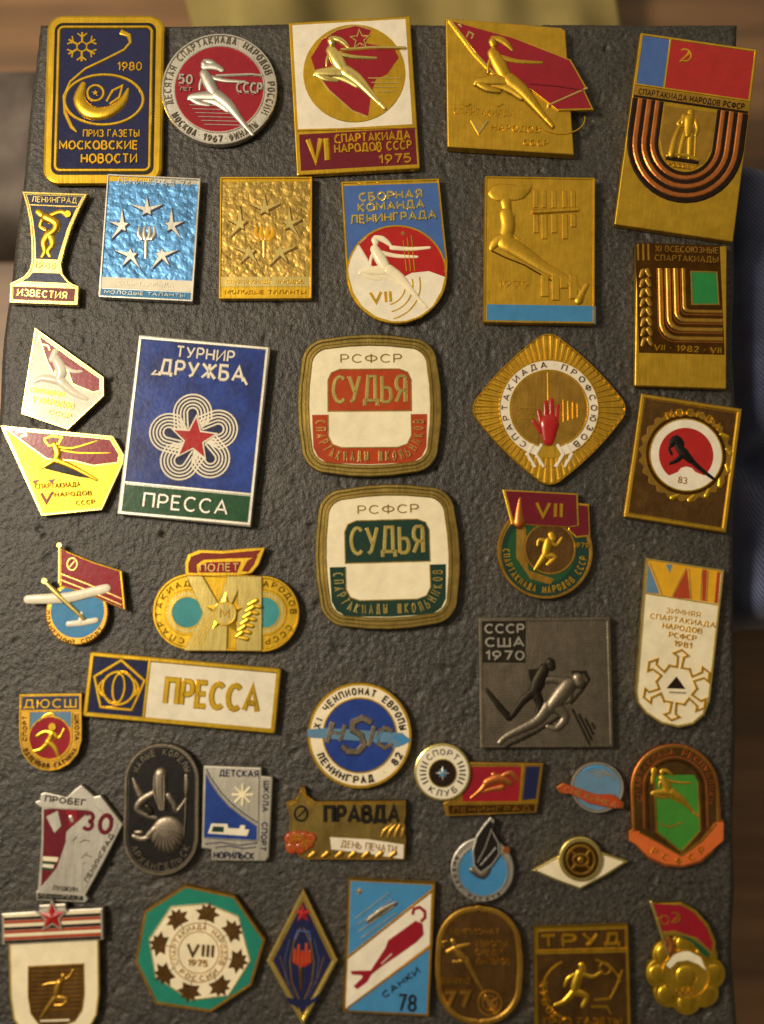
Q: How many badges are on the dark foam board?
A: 42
